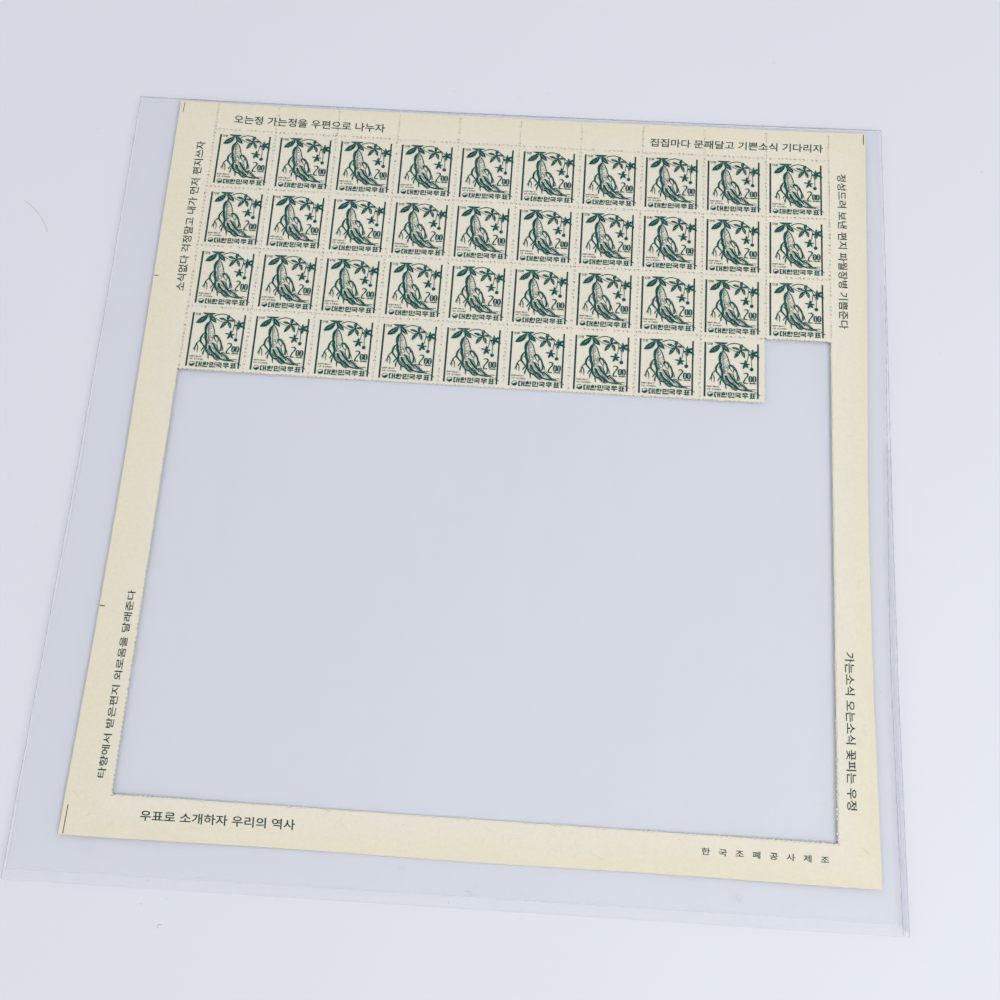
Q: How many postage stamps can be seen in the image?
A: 39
